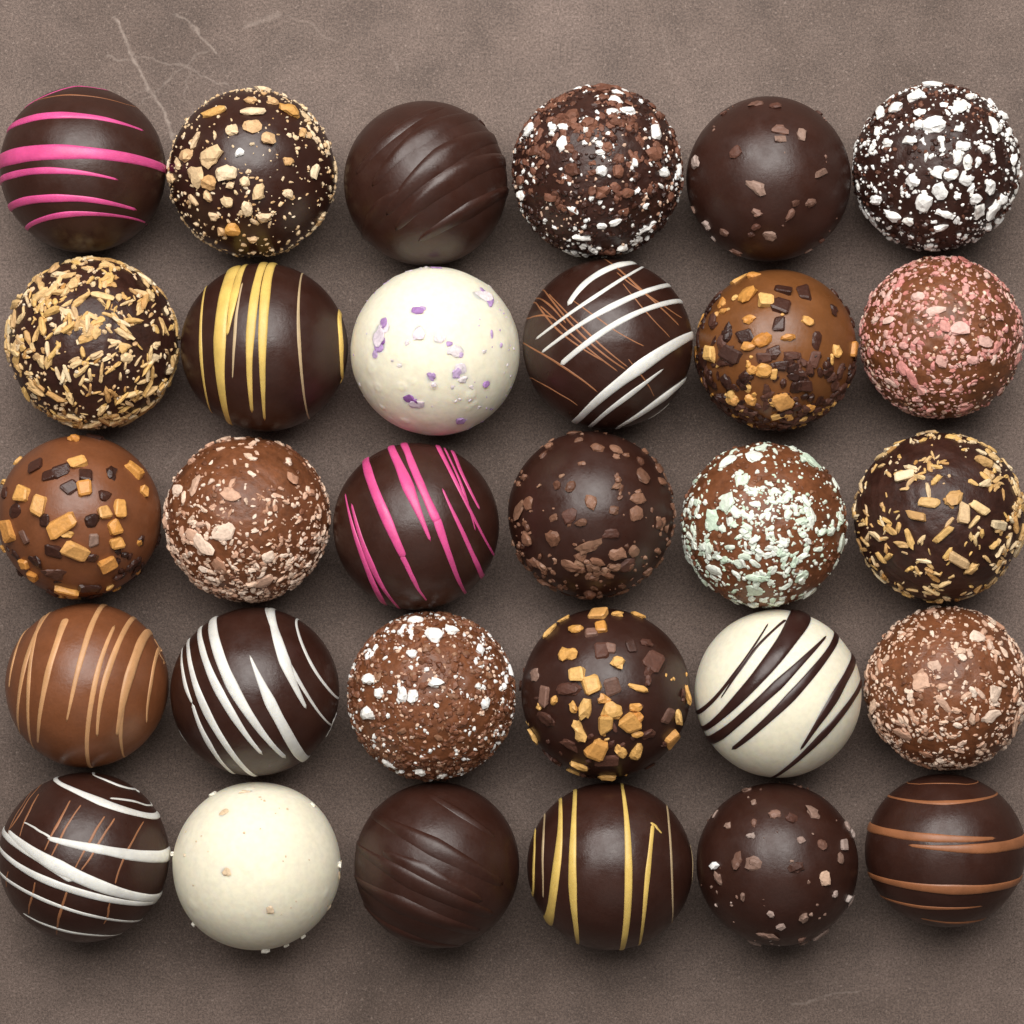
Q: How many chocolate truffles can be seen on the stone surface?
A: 30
